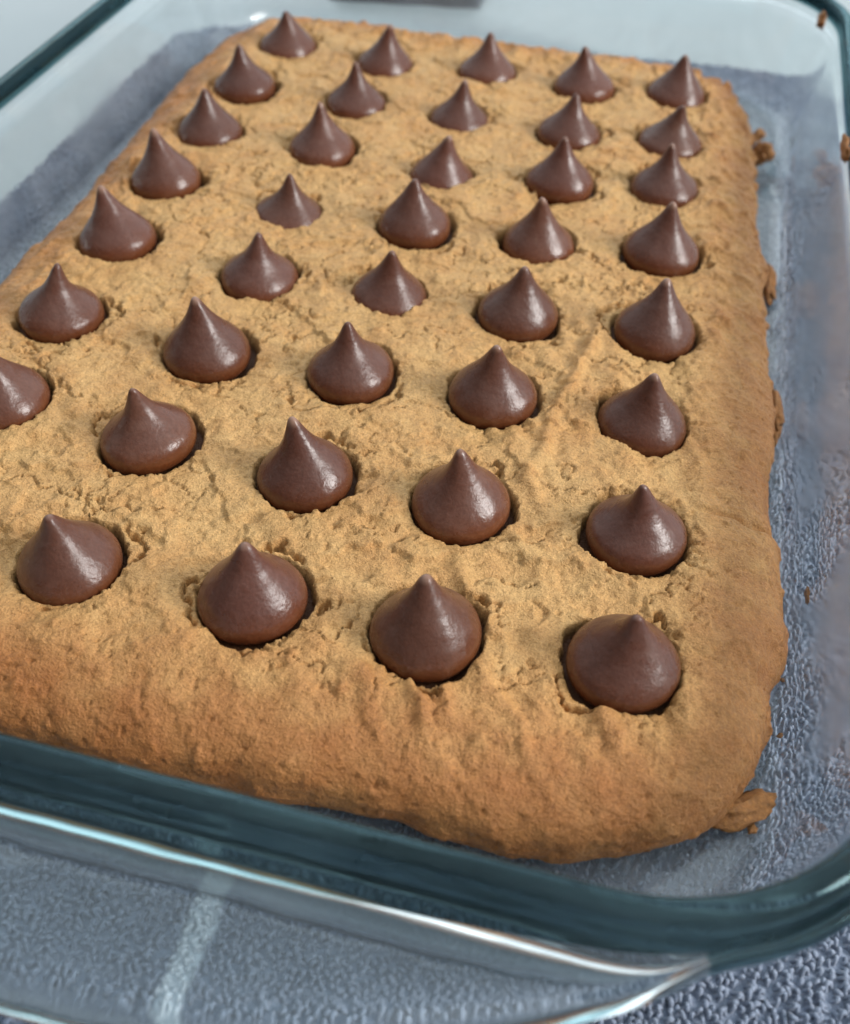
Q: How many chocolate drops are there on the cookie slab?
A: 39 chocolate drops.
